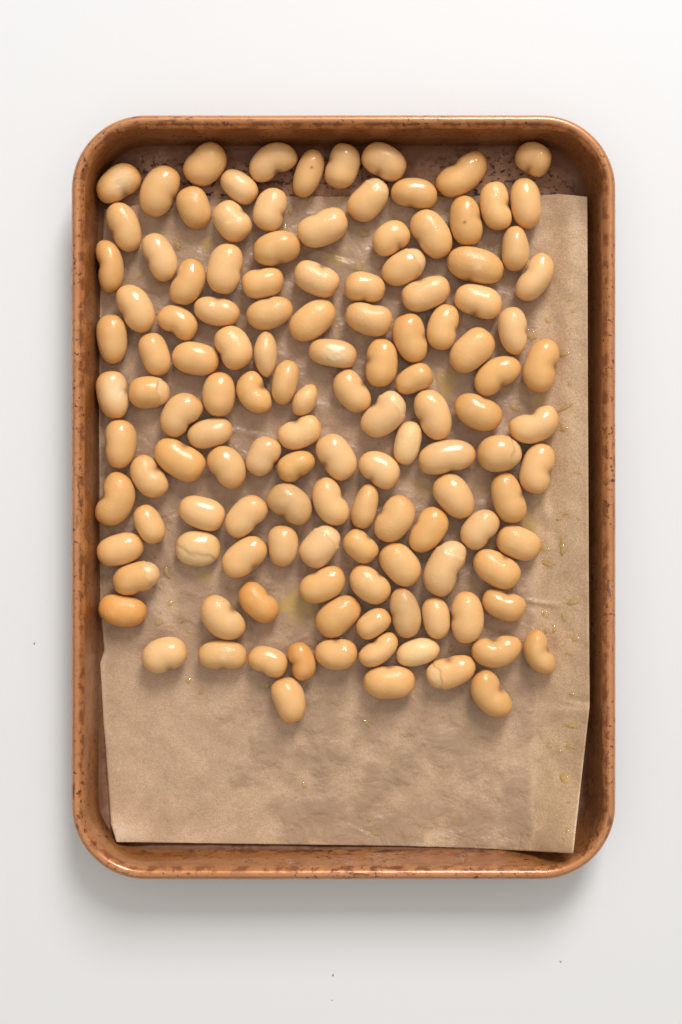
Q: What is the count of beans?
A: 129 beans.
